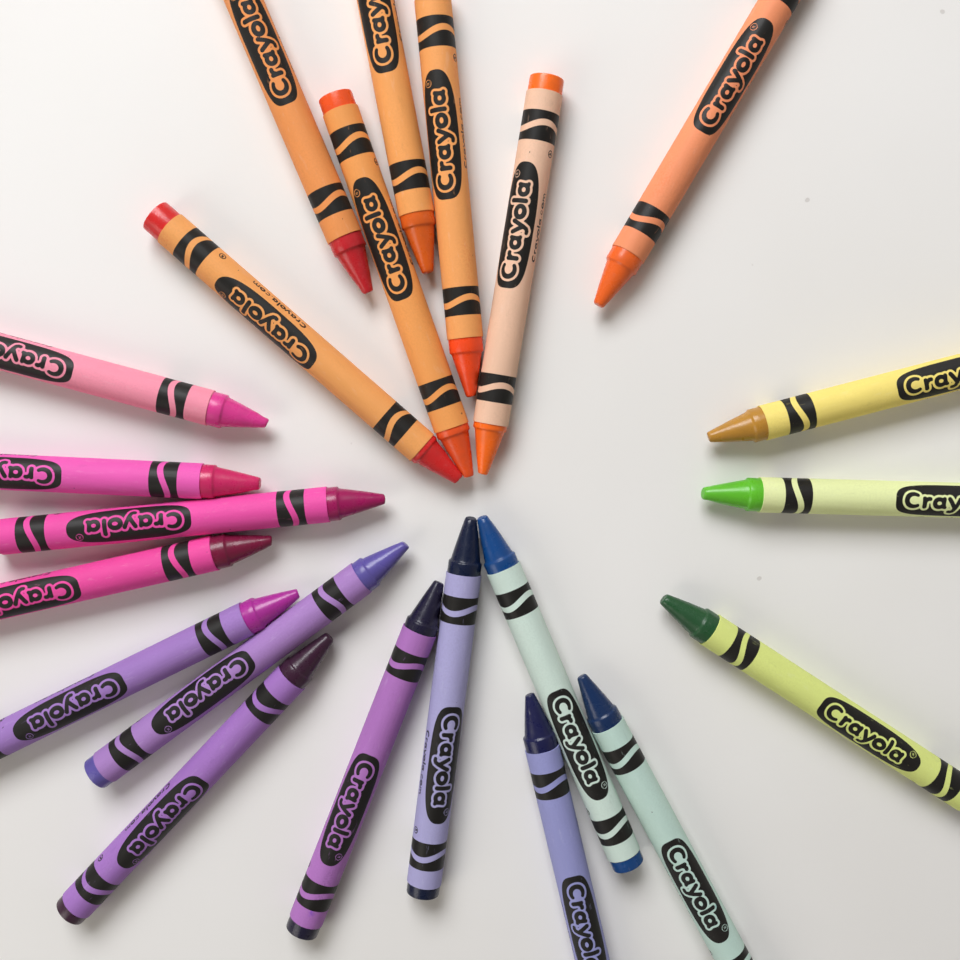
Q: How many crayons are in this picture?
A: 22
